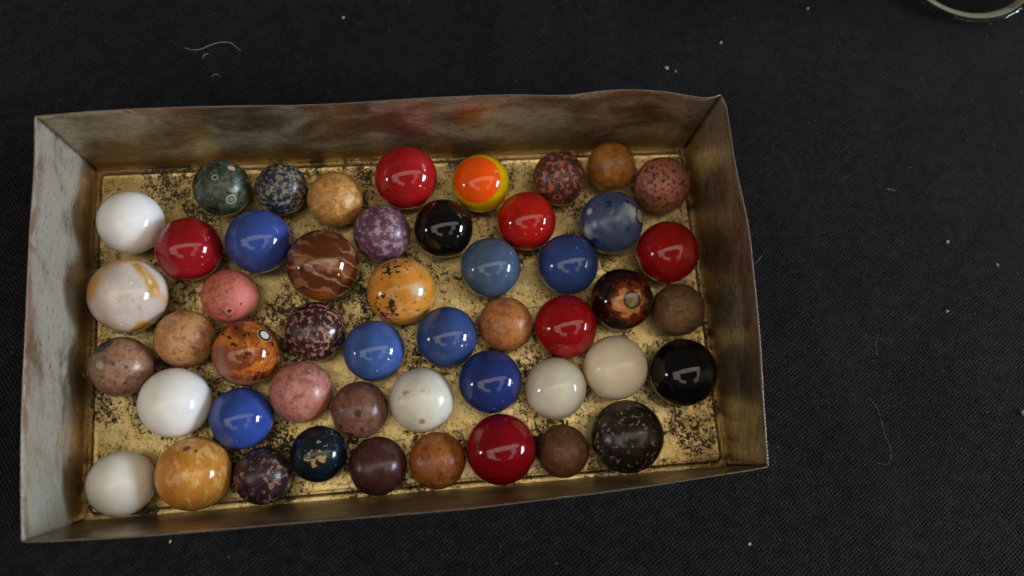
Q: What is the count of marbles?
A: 50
